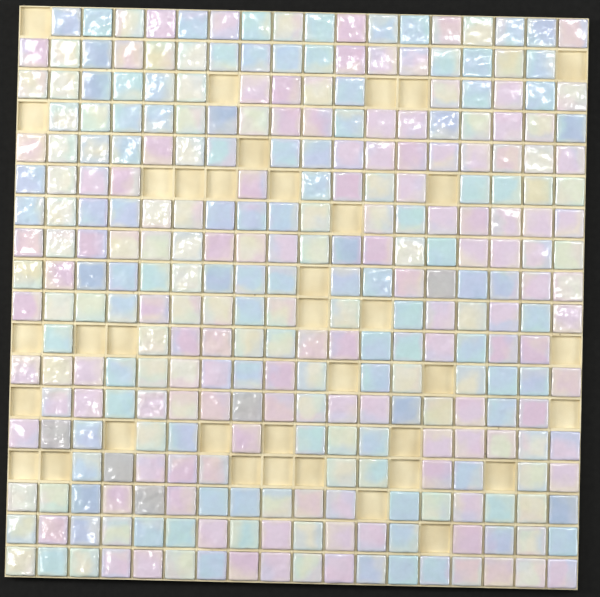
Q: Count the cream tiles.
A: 82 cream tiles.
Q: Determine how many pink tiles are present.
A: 103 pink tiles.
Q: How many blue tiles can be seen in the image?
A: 97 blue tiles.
